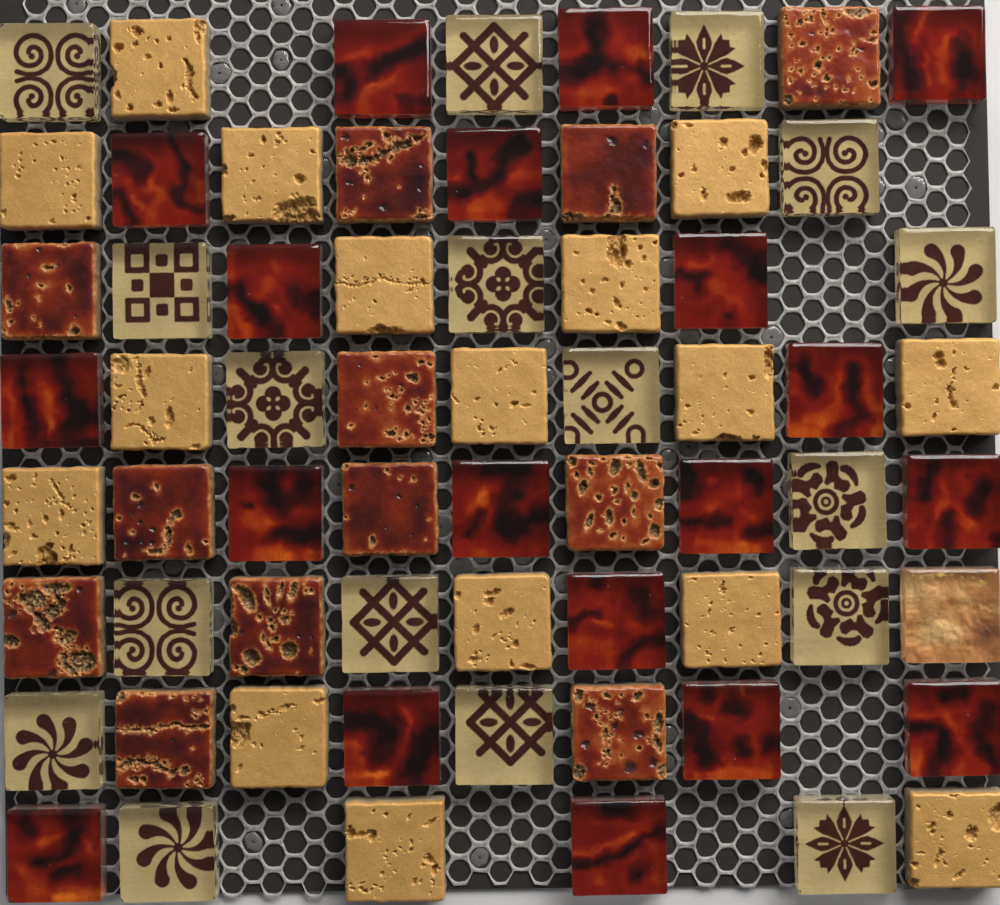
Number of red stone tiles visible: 12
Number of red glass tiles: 19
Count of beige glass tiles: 17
